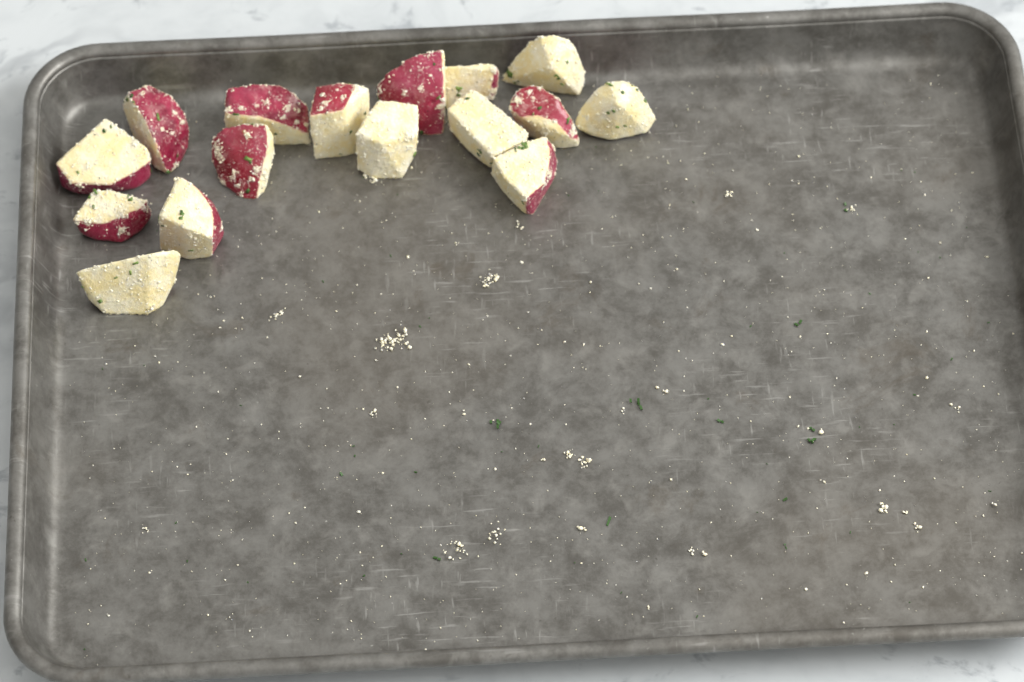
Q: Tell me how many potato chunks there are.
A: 16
